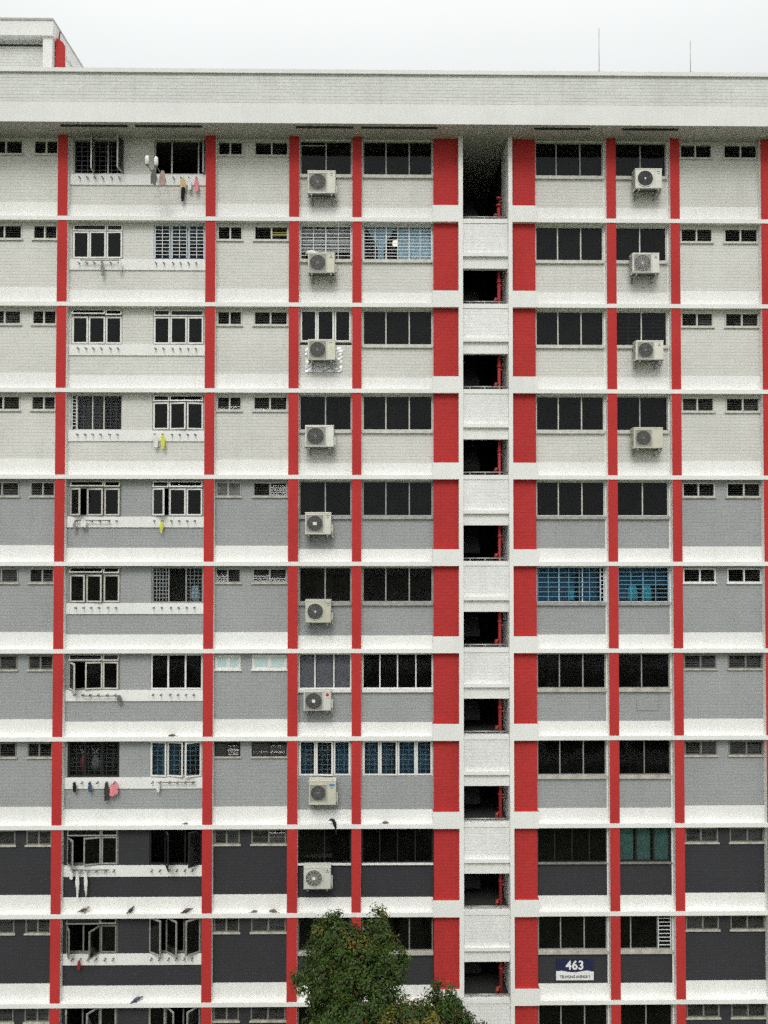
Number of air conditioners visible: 13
